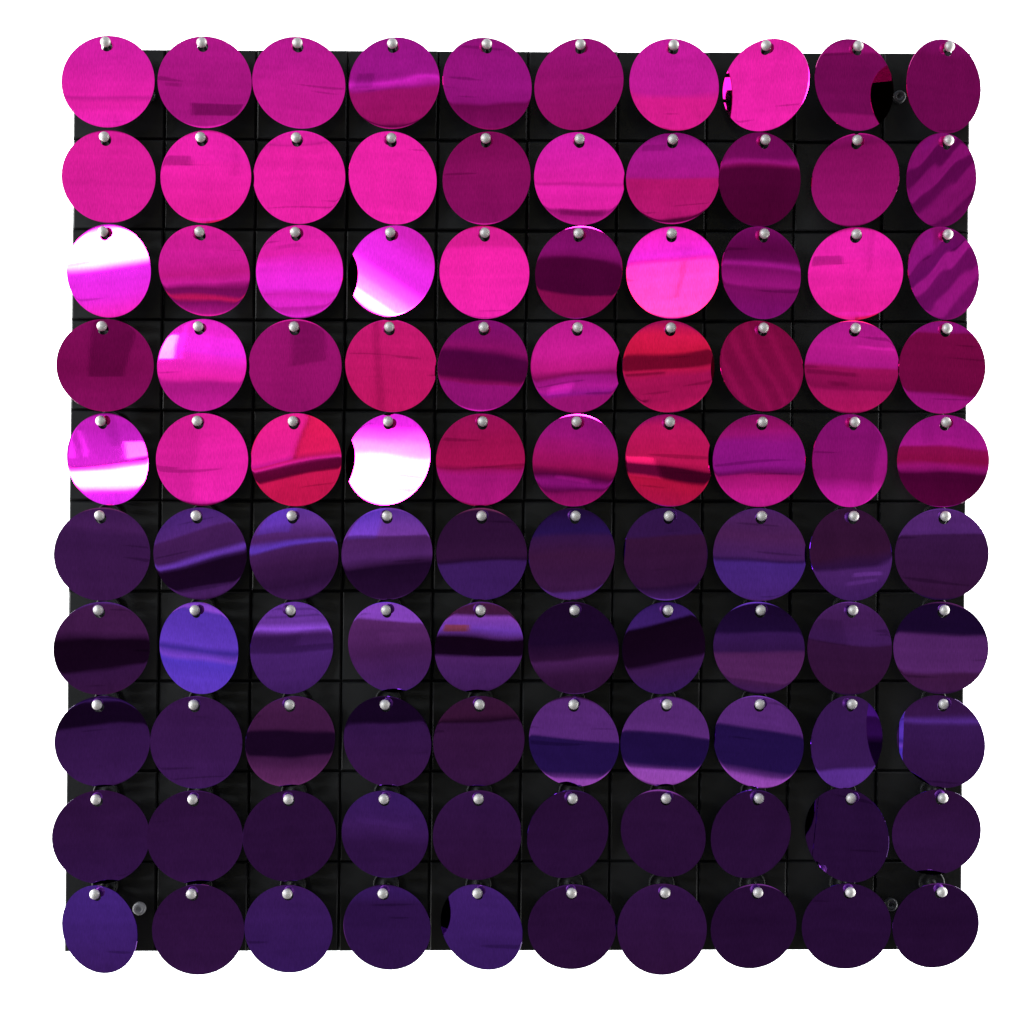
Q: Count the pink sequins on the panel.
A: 50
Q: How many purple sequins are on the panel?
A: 50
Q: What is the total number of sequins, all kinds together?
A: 100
